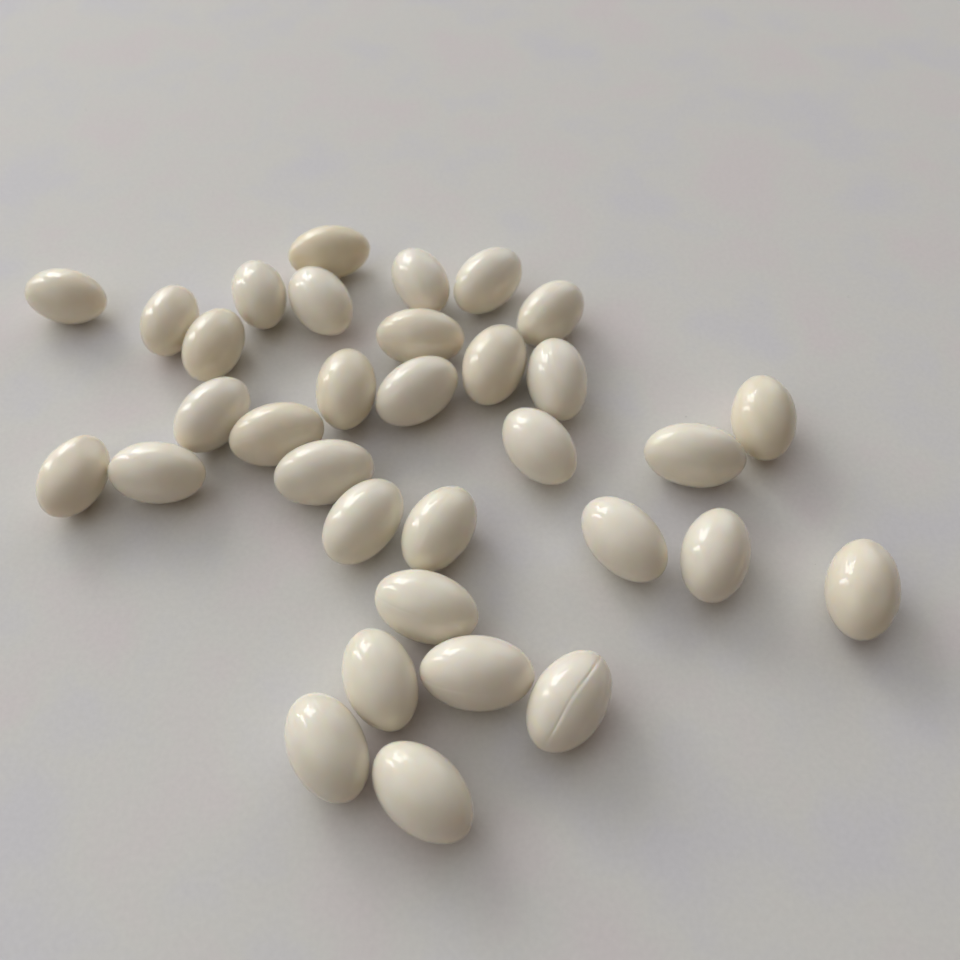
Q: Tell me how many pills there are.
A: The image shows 33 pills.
